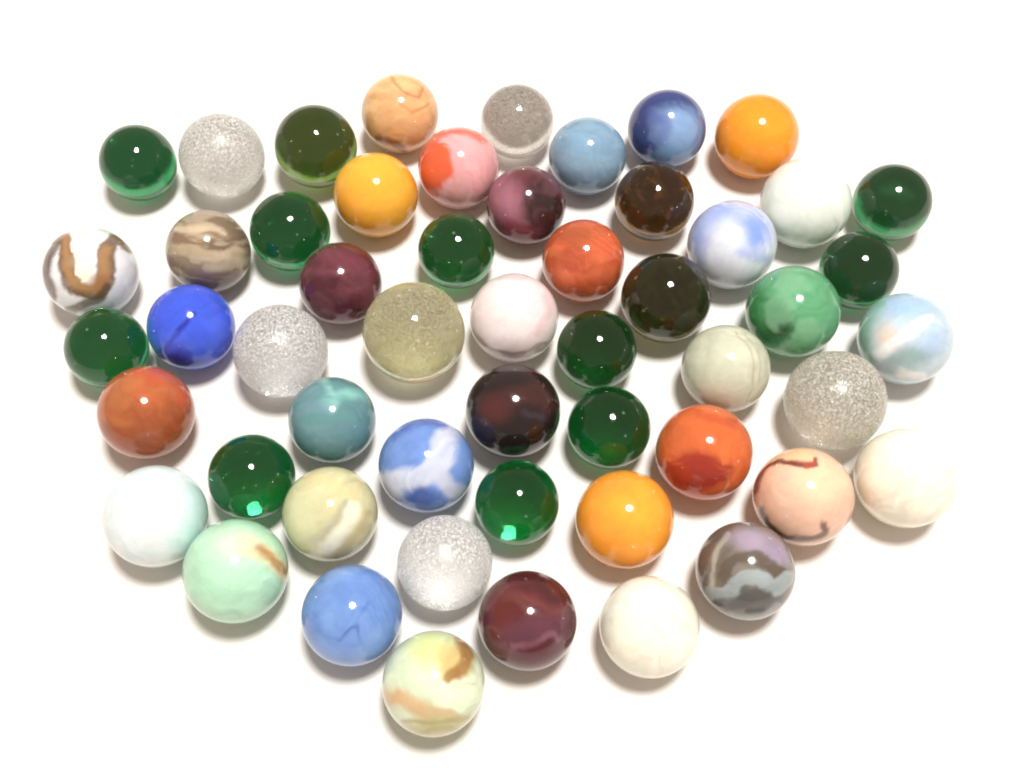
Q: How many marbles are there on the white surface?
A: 53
